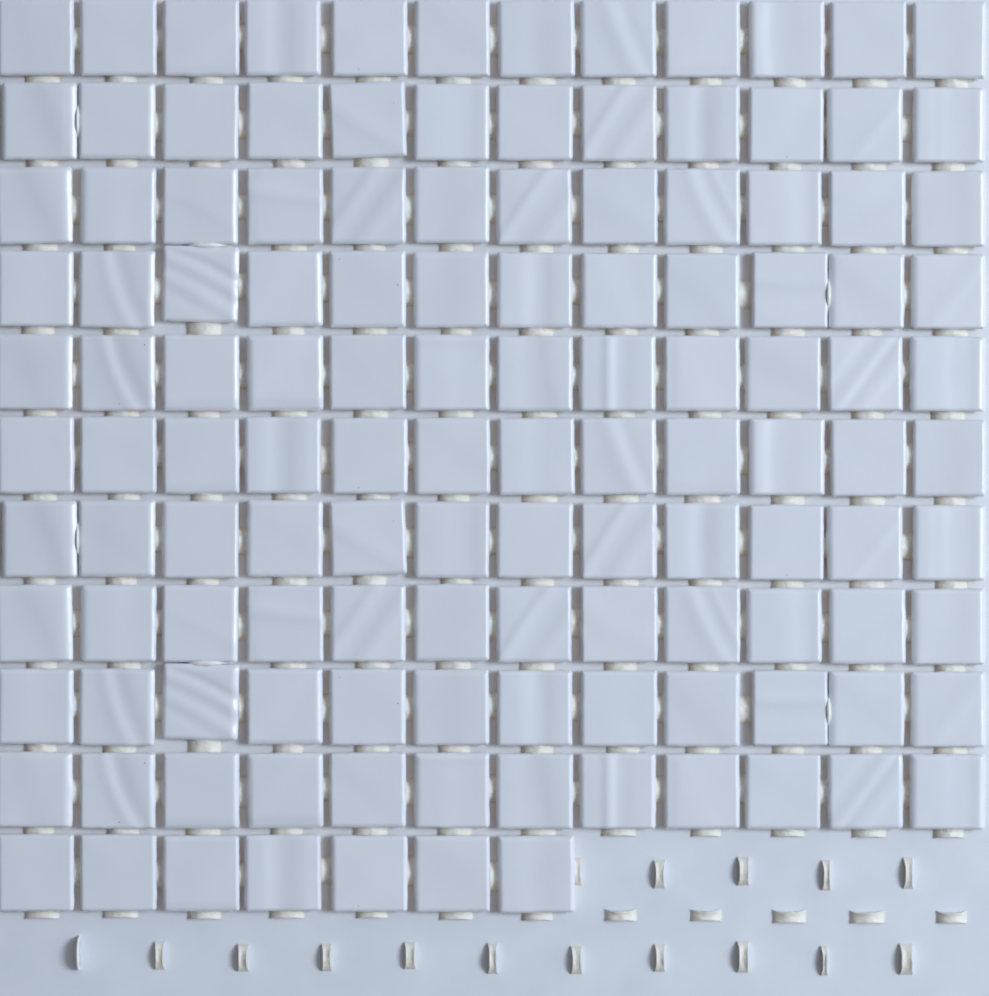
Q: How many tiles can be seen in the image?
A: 127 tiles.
